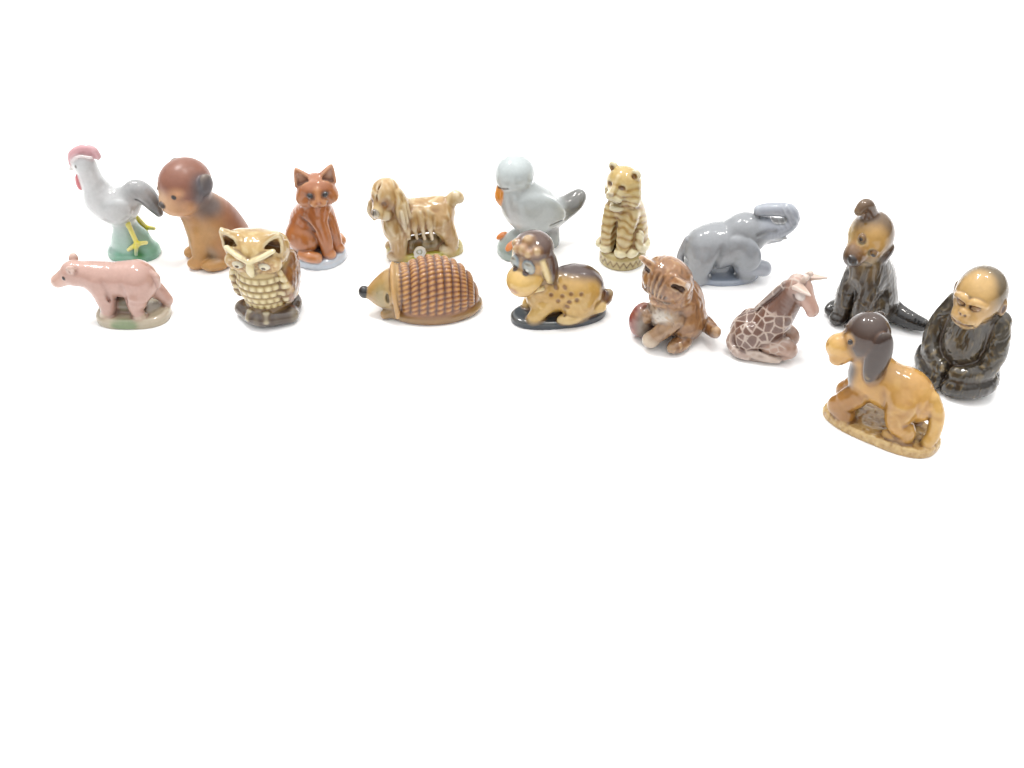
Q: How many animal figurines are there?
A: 16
